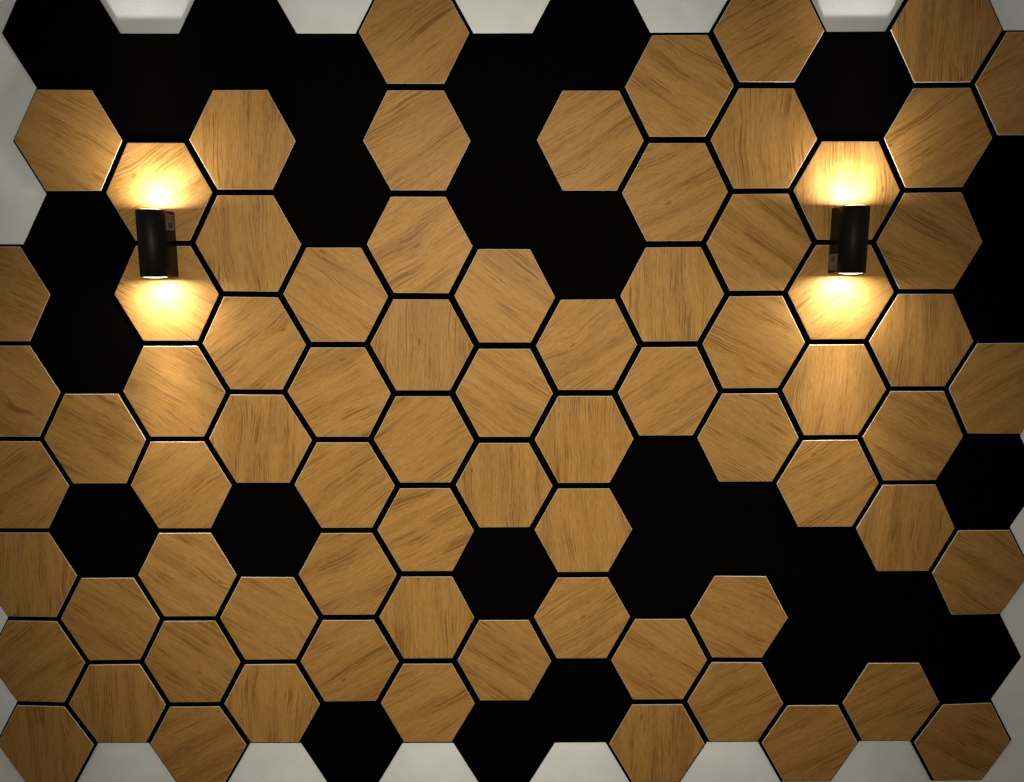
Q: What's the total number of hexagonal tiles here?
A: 74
